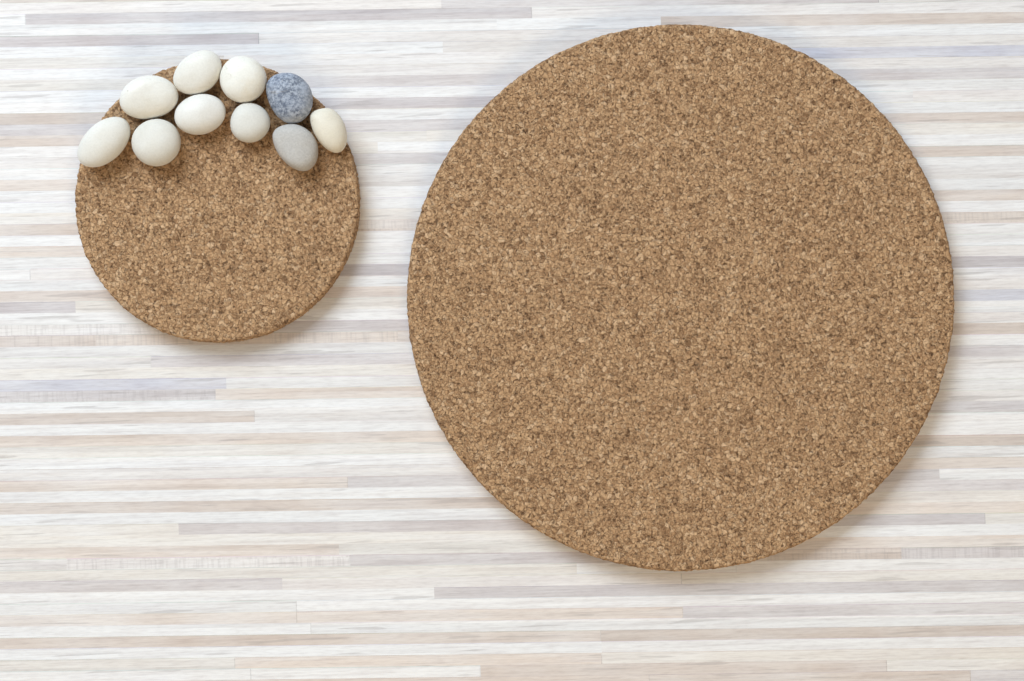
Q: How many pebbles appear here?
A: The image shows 10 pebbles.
